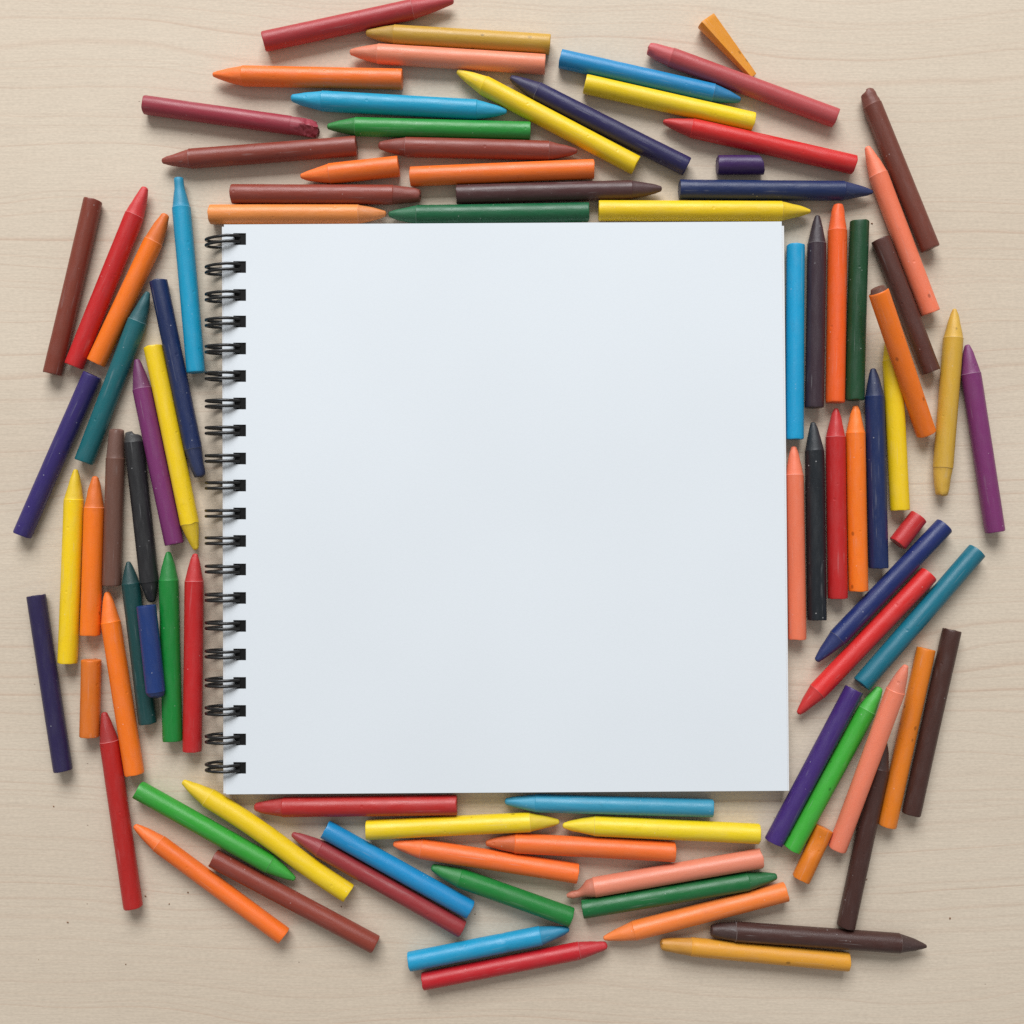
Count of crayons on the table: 93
